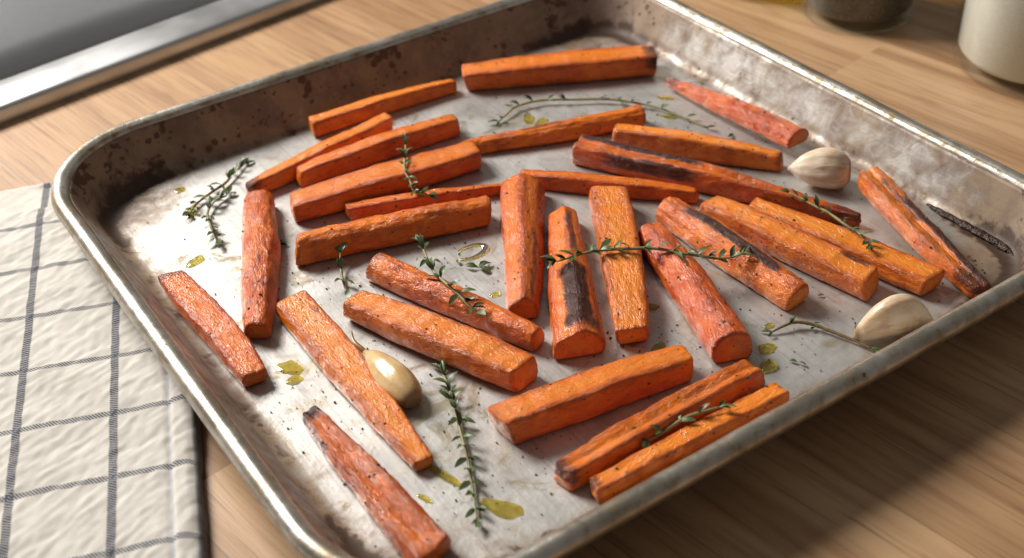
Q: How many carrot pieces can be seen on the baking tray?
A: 29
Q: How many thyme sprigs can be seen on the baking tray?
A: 11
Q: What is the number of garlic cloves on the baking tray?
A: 3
